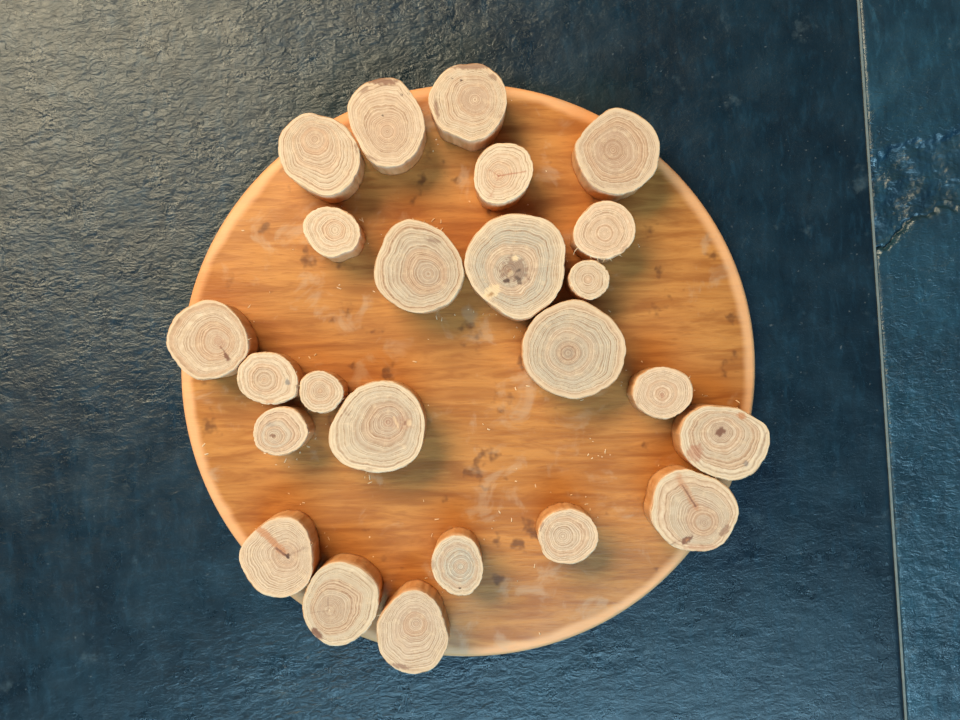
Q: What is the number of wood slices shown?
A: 24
